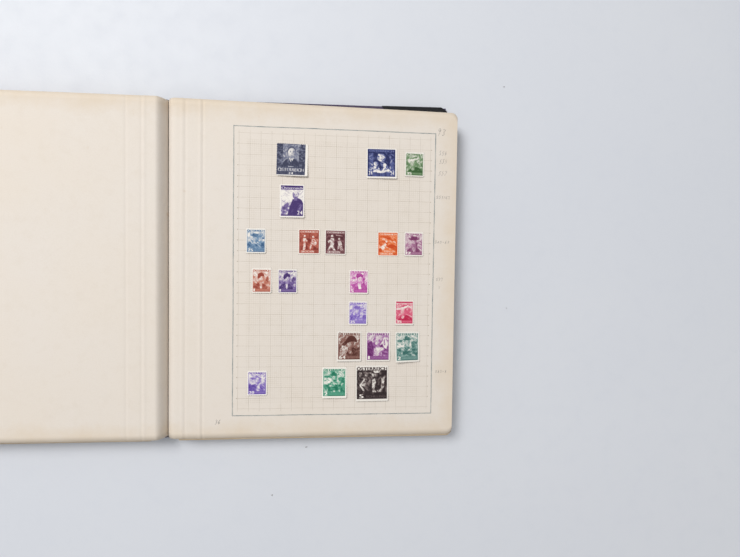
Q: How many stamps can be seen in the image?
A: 20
